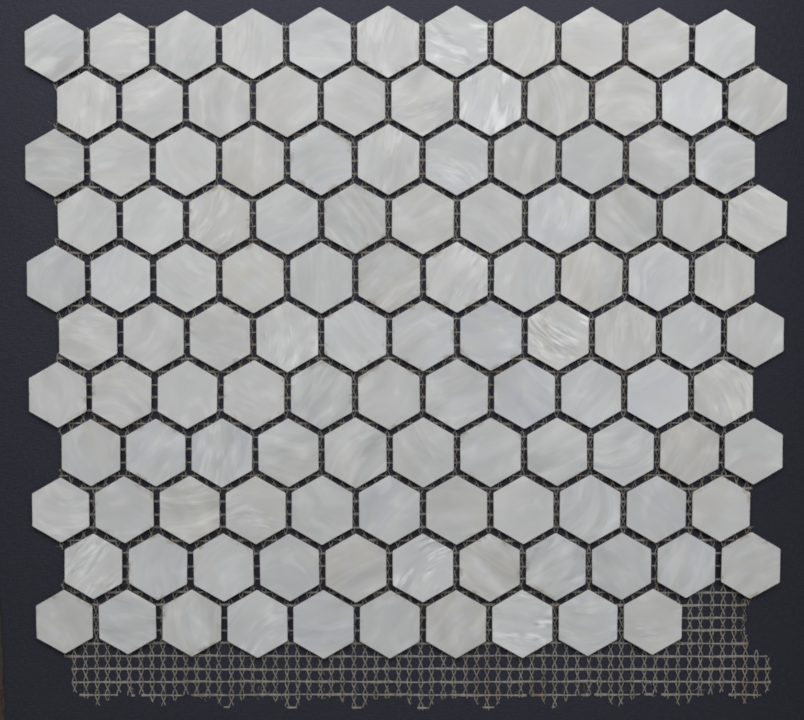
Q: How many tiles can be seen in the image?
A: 120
